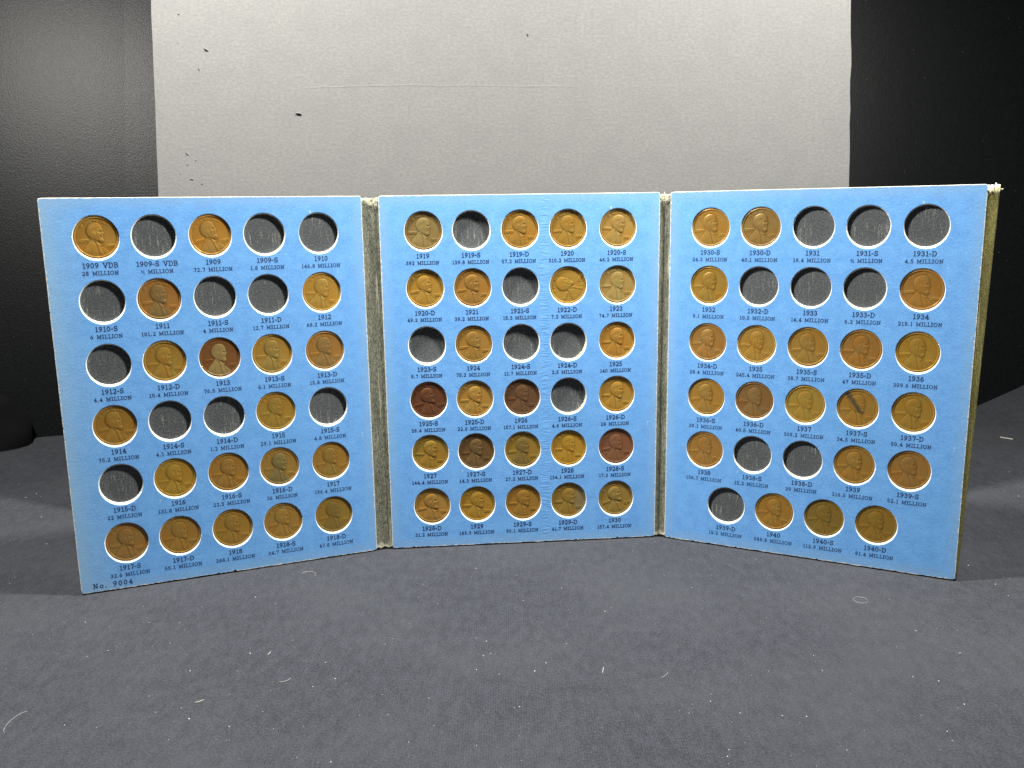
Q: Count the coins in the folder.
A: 63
